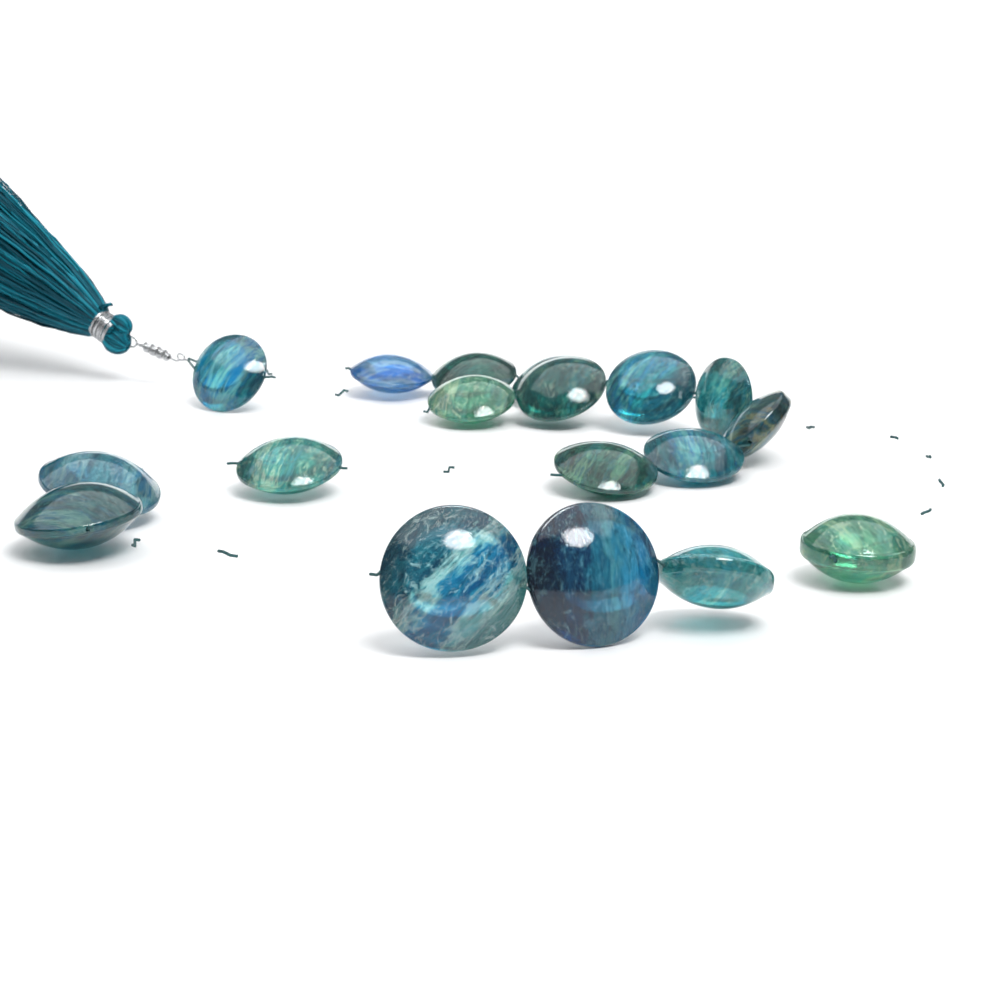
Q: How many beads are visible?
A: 18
